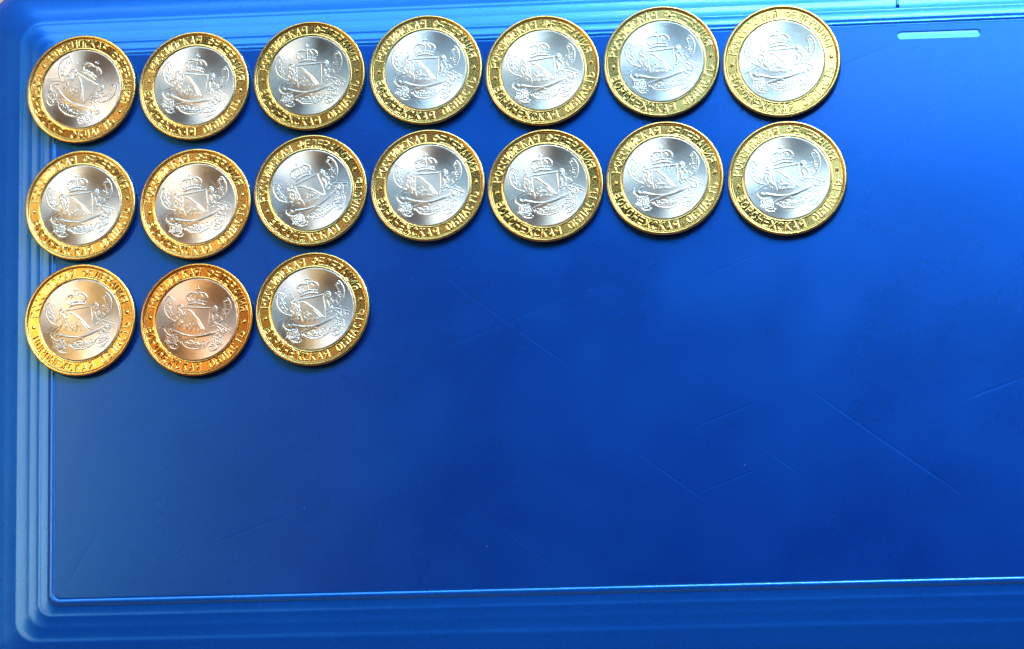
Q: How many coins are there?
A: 17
